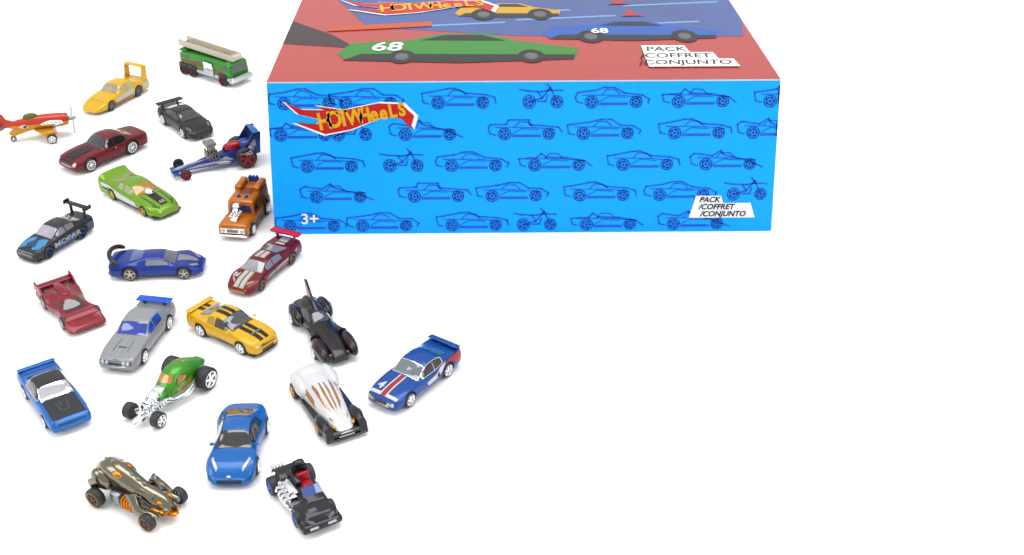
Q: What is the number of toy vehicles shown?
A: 22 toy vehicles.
